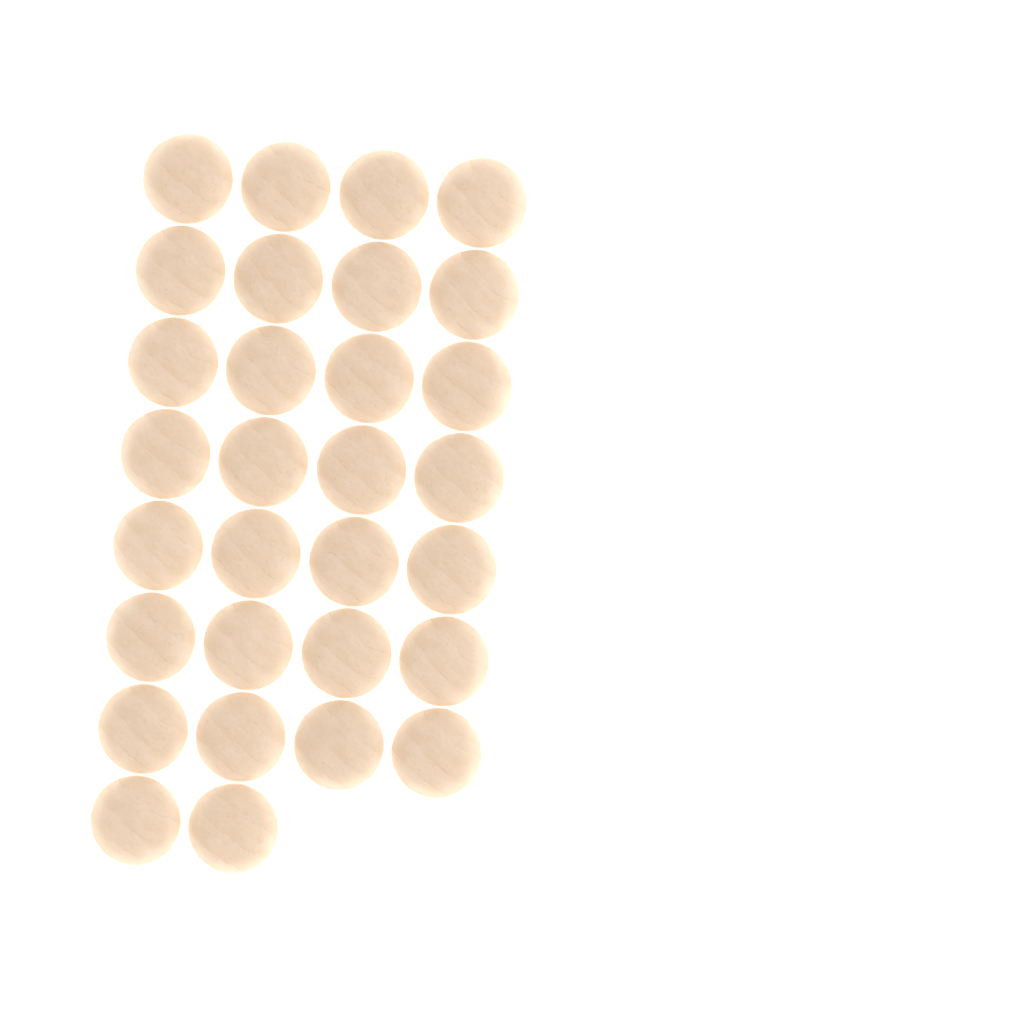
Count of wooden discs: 30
